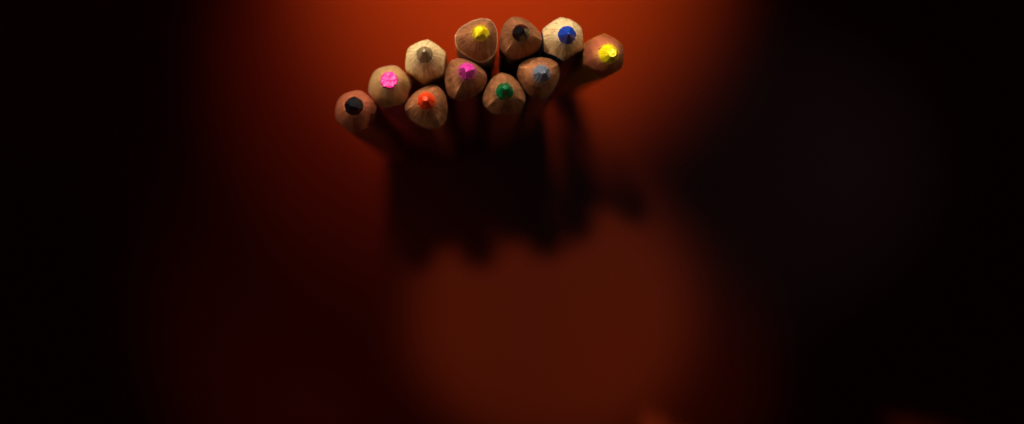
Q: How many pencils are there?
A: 11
